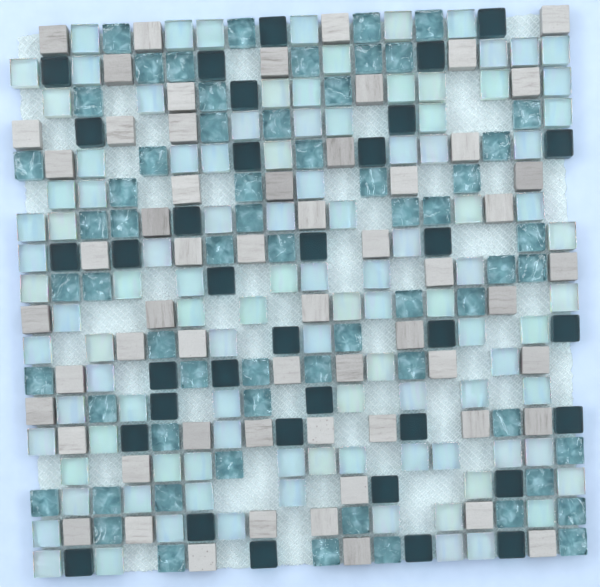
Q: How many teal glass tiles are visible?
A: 62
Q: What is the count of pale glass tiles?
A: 105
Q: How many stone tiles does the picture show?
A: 59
